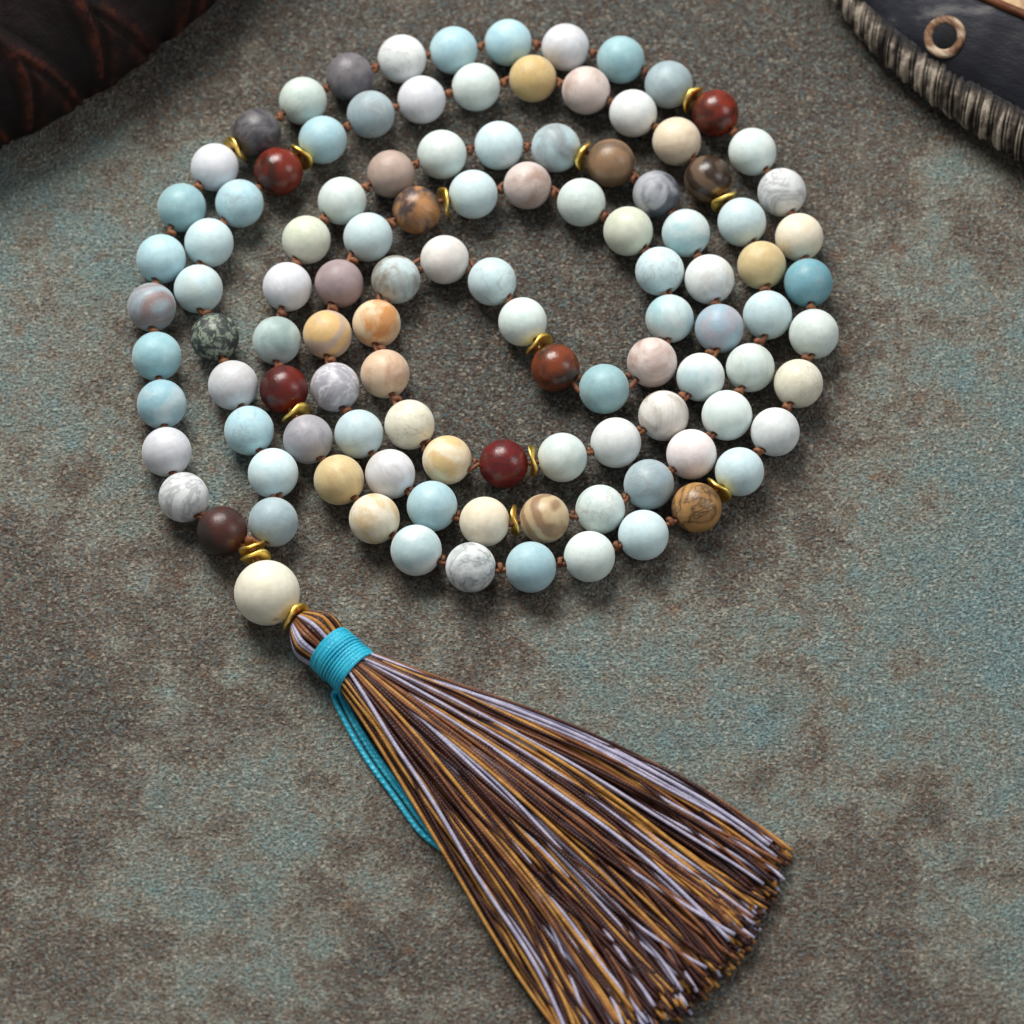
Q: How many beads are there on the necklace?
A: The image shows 109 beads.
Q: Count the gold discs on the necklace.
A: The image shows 14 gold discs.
